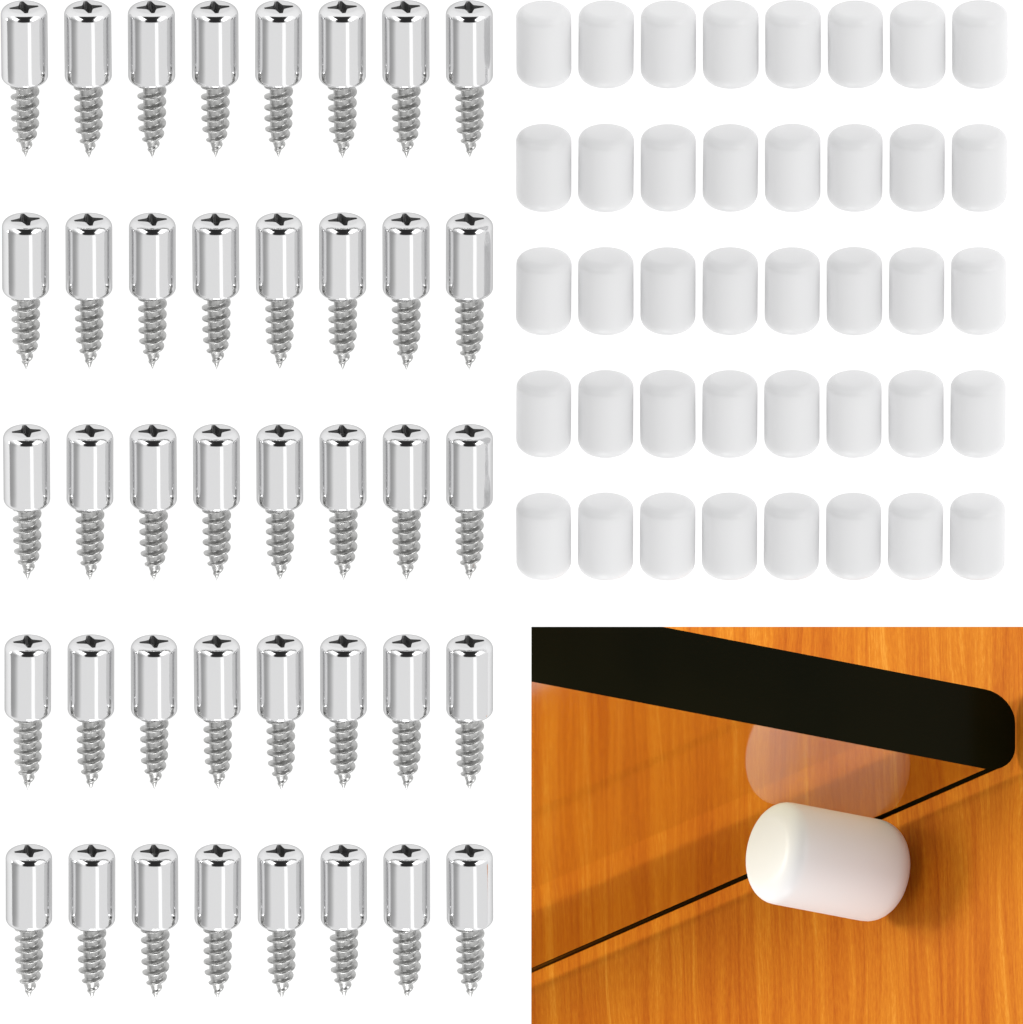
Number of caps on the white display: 41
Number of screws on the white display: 40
